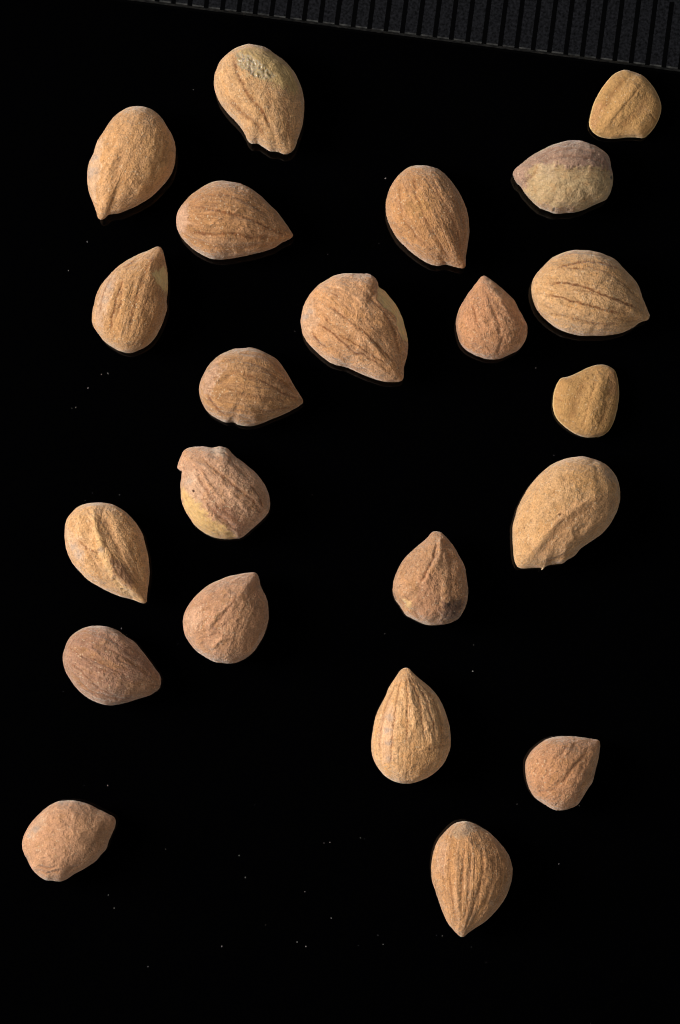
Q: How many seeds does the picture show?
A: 22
